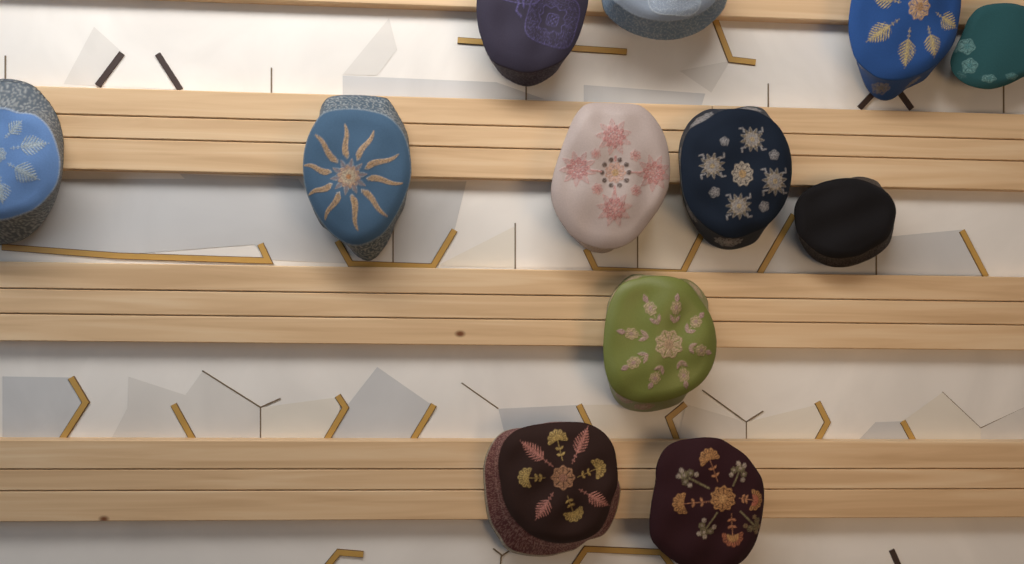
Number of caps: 12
